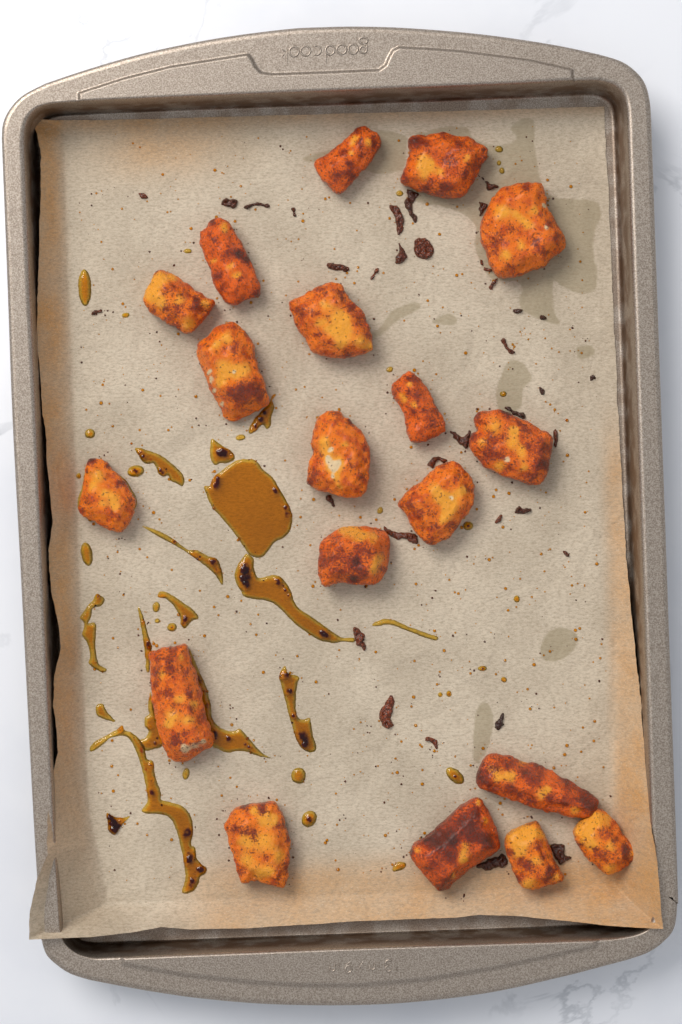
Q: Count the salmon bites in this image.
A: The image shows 19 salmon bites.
